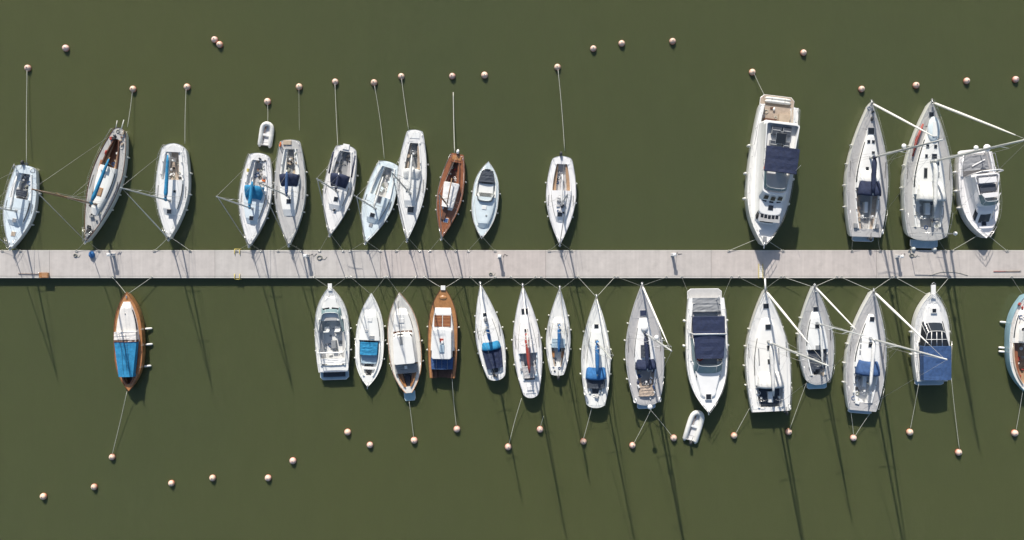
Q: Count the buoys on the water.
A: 45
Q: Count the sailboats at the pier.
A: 20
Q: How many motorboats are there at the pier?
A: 11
